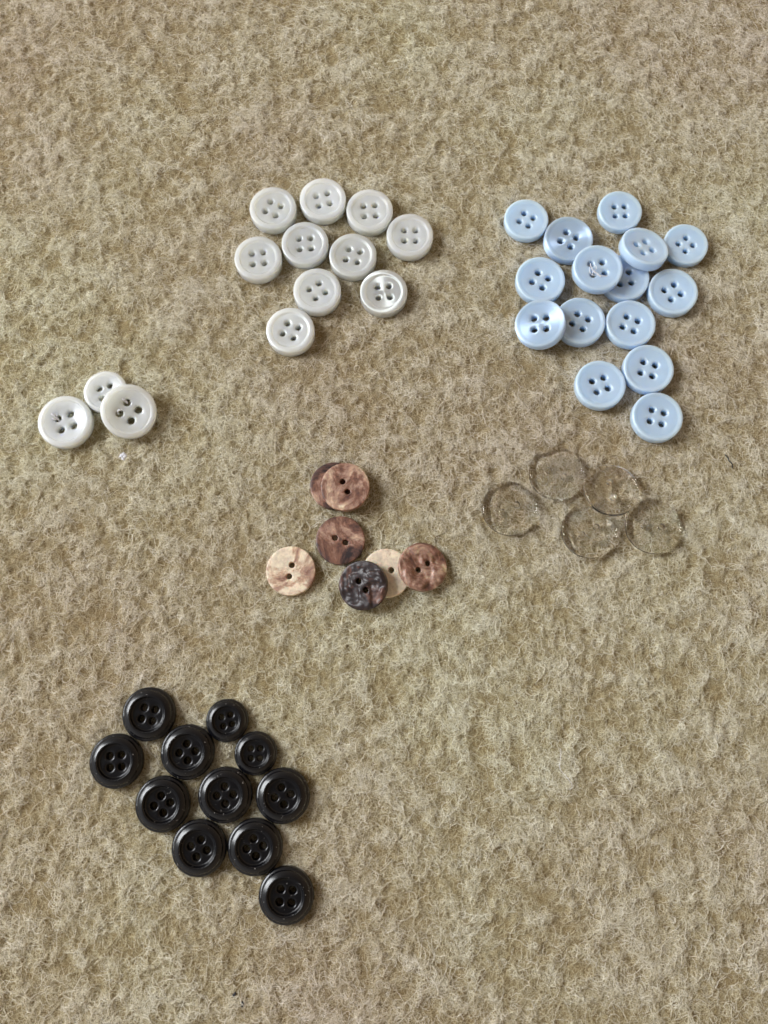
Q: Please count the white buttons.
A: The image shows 13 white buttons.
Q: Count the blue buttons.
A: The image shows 15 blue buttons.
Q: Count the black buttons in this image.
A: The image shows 11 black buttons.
